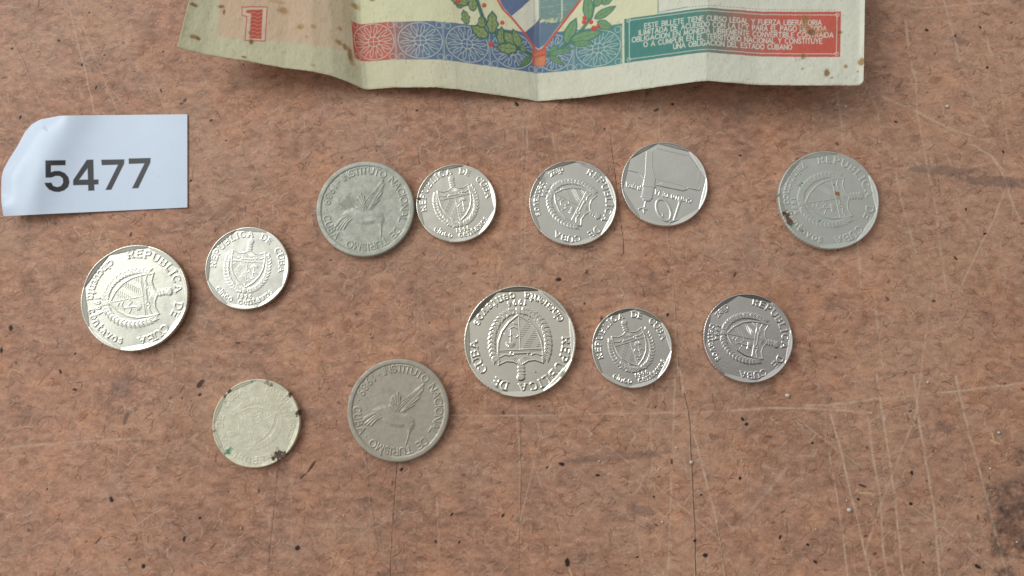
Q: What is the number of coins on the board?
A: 12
